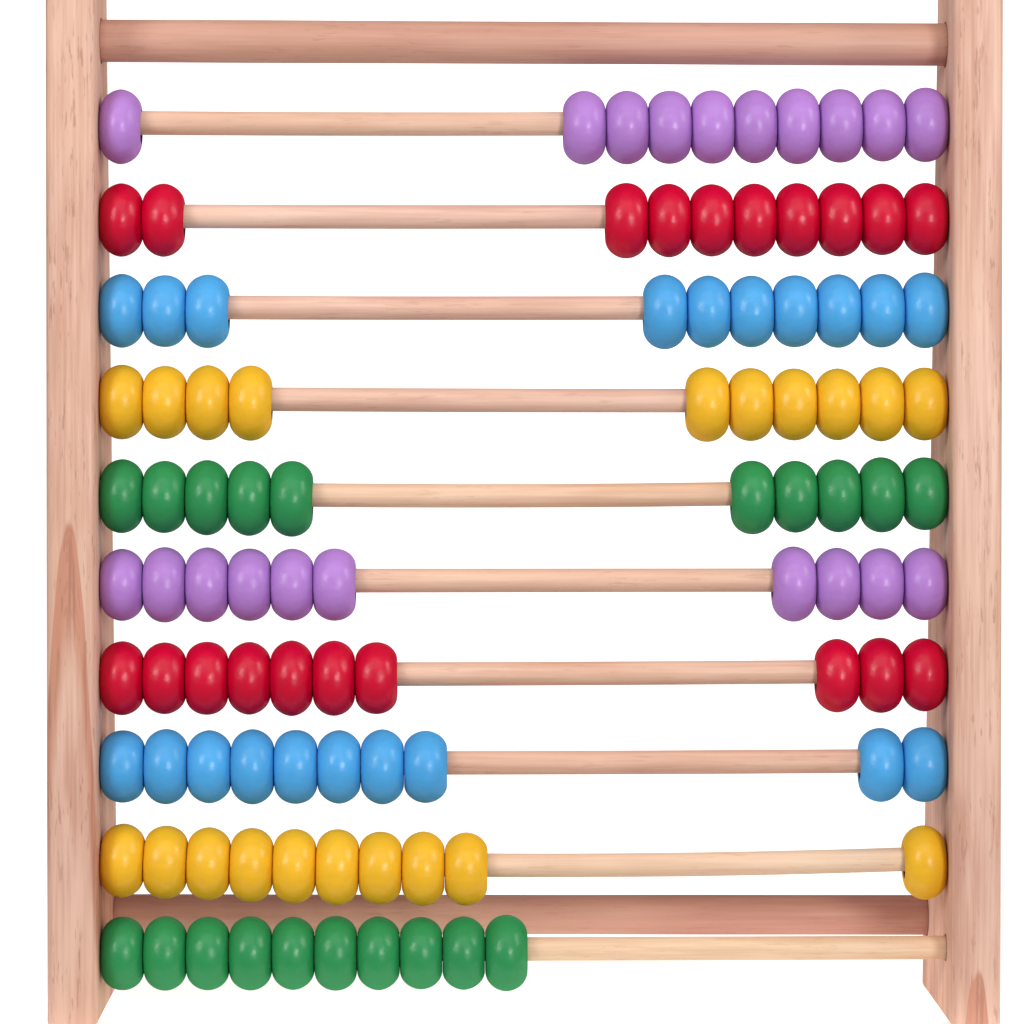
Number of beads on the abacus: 100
